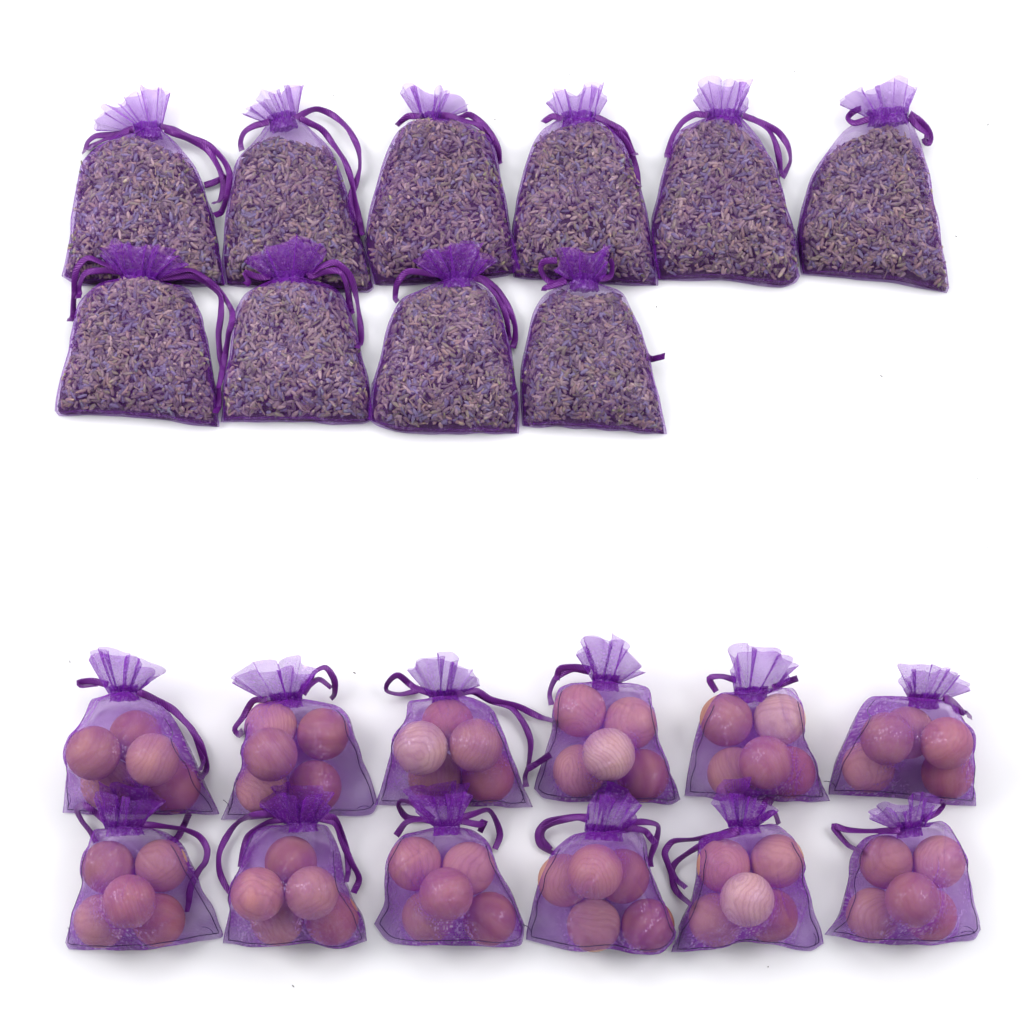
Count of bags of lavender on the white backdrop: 10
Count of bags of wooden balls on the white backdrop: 12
